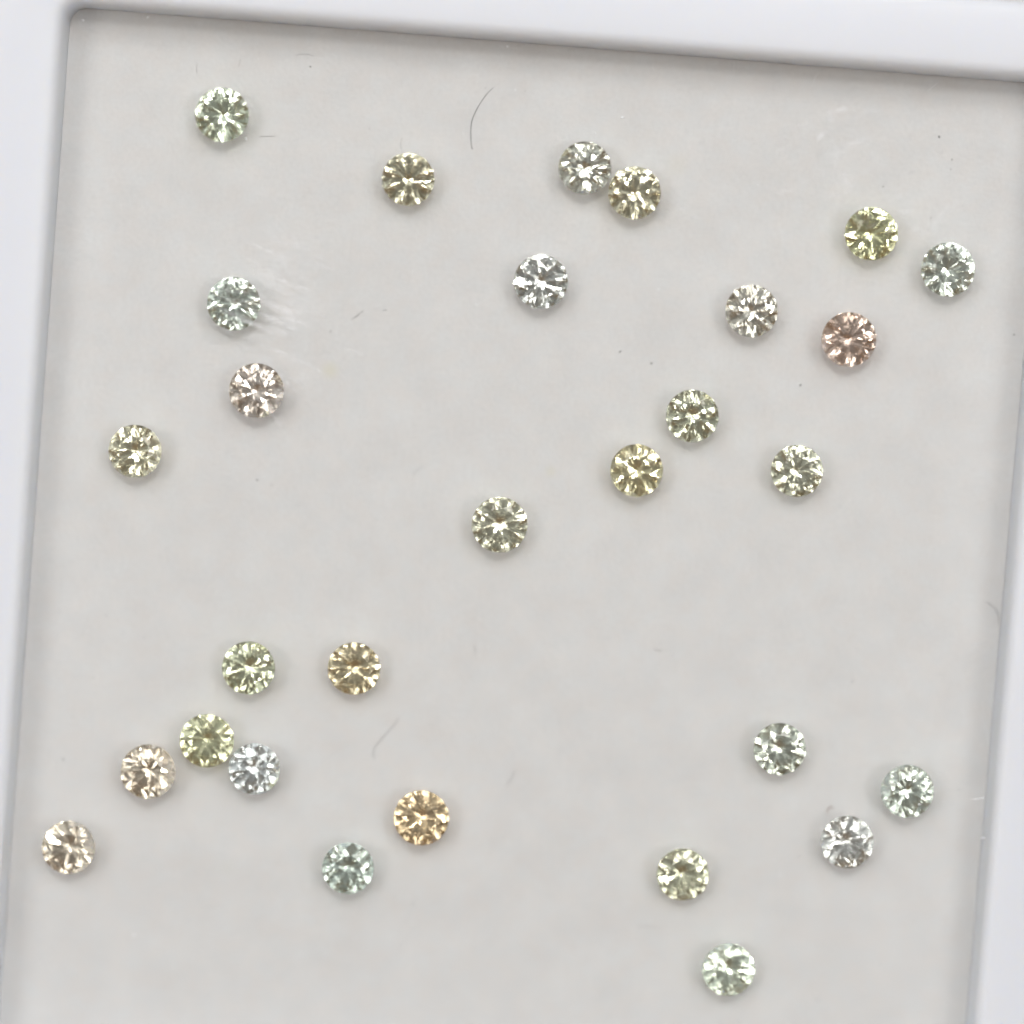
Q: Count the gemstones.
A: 29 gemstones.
